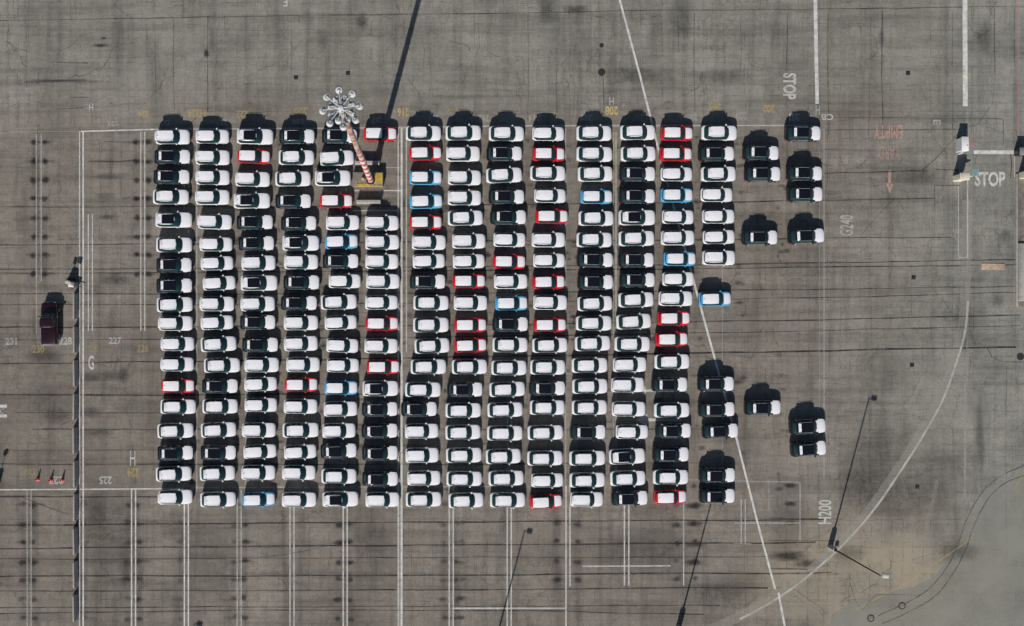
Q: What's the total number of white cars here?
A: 163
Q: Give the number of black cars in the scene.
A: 58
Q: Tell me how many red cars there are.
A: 23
